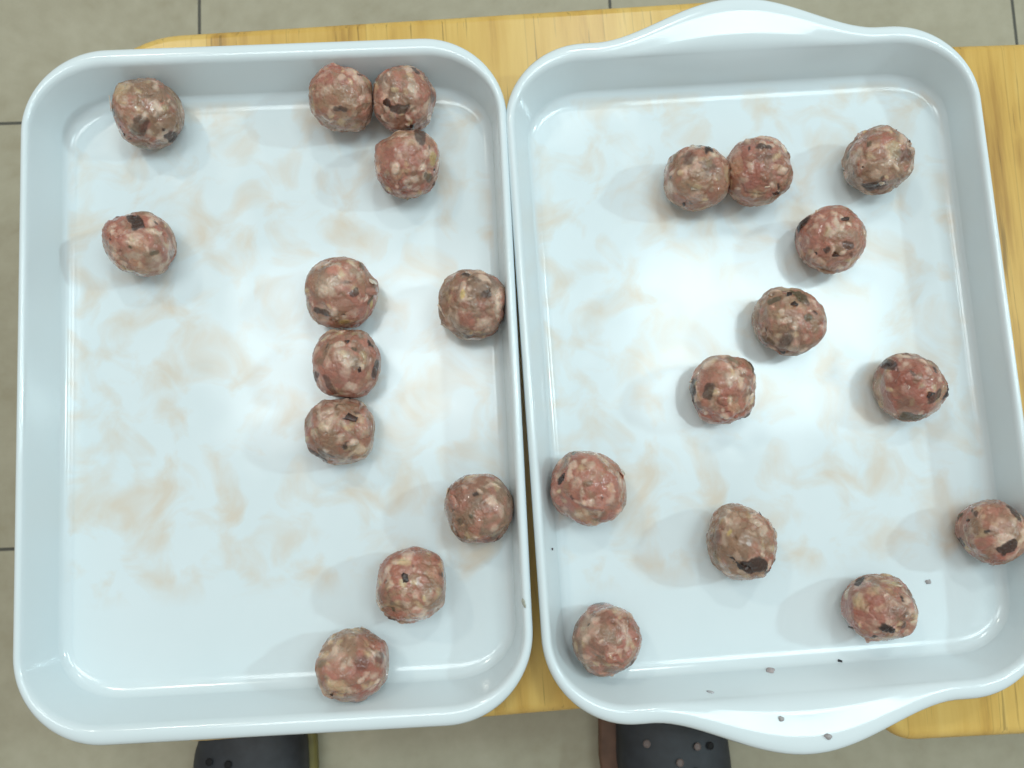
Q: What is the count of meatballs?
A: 24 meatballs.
